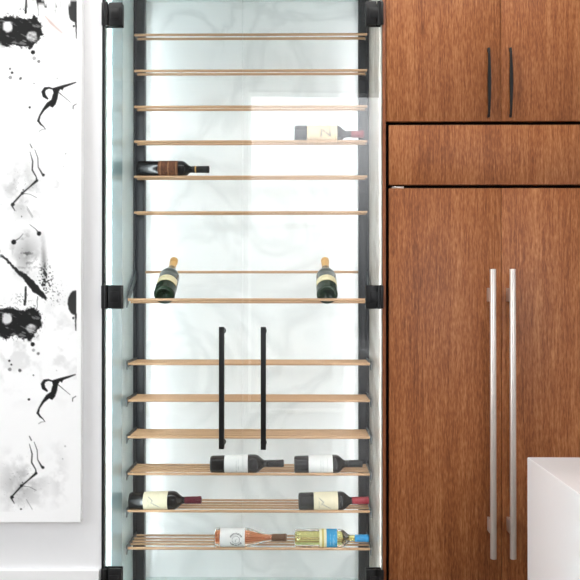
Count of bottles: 10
